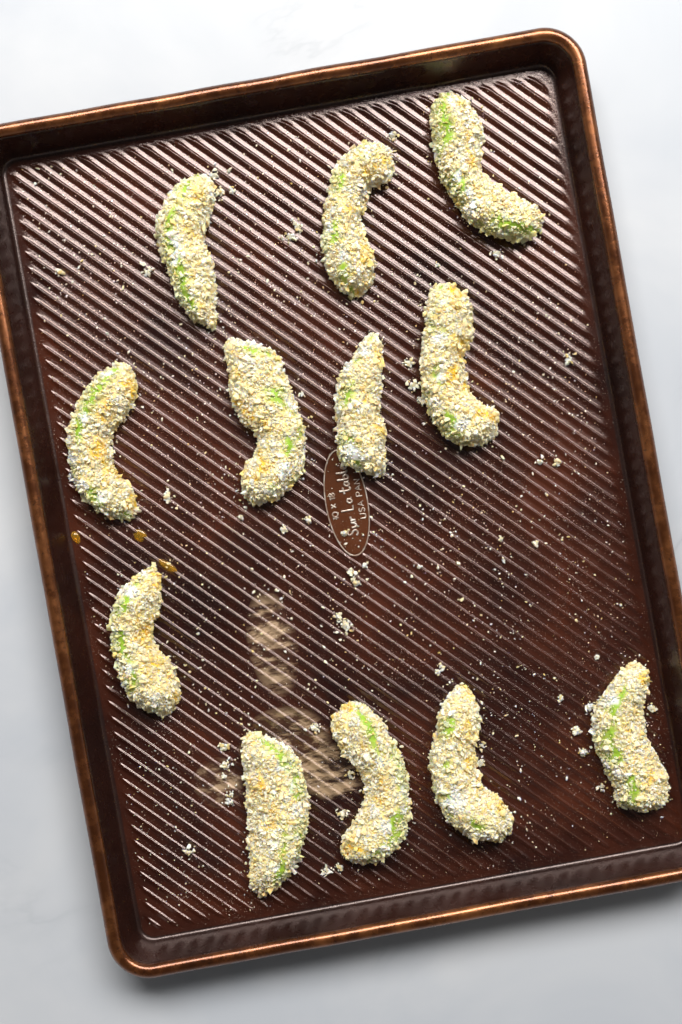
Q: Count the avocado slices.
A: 12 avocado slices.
